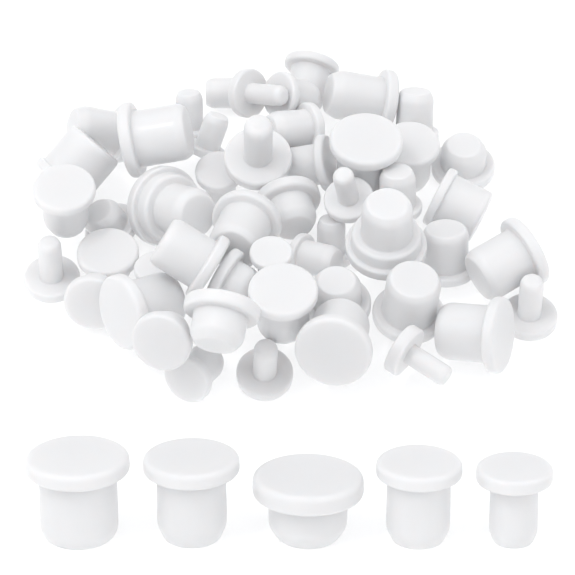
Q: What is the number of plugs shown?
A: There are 55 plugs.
